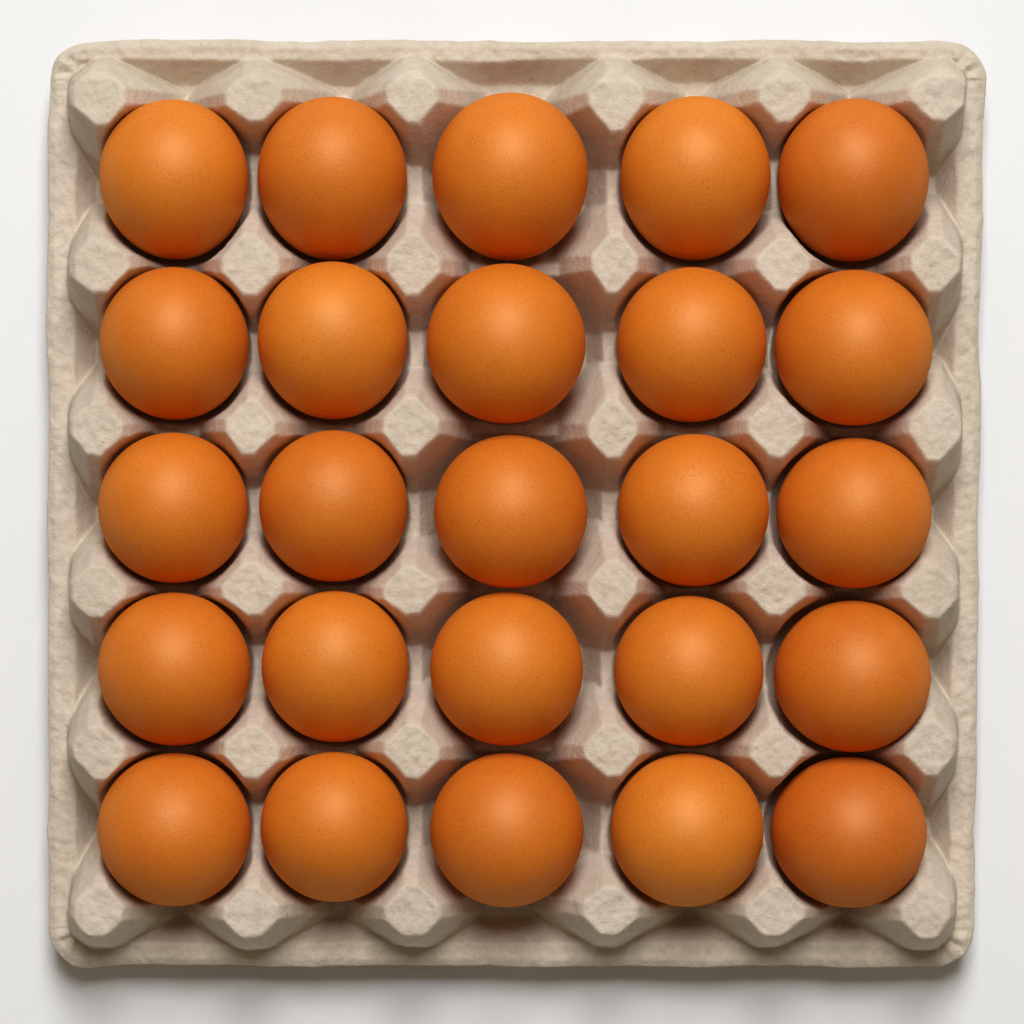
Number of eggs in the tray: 25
